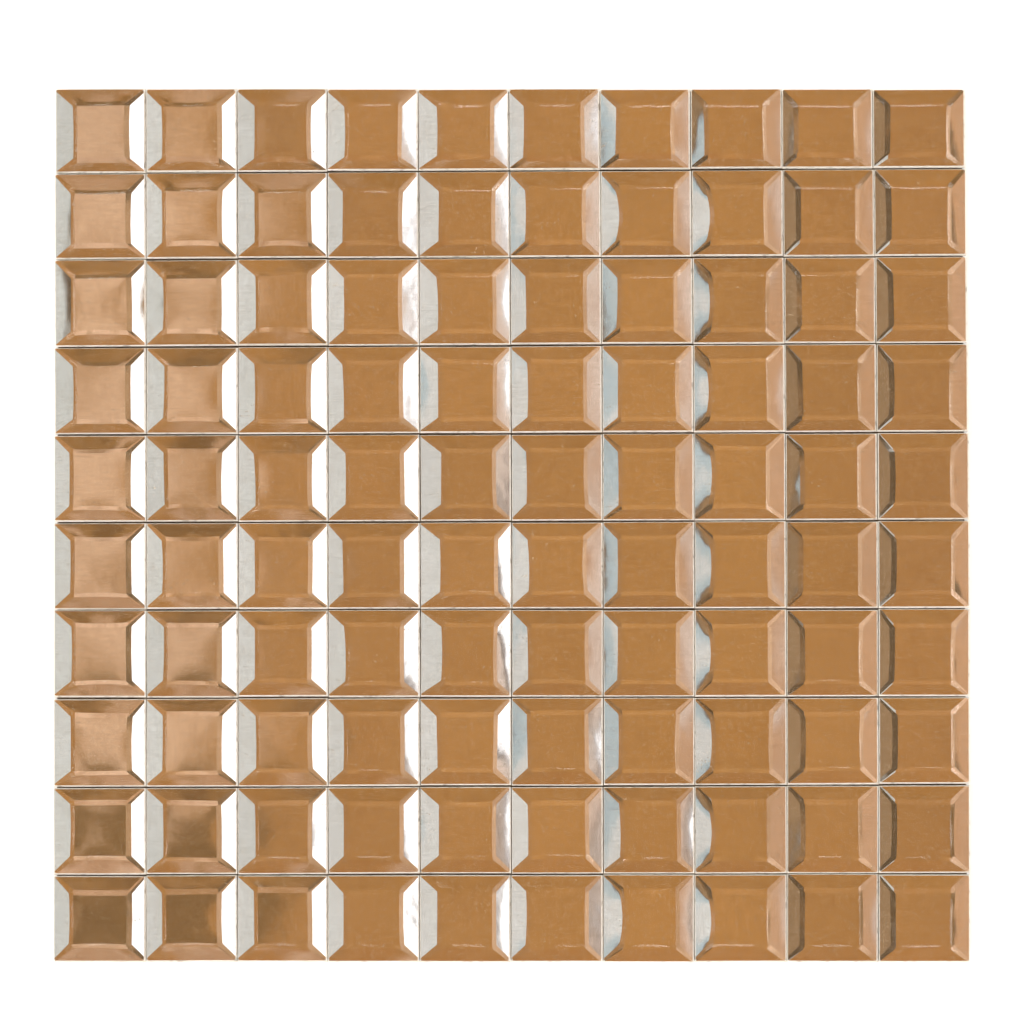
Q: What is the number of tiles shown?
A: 100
